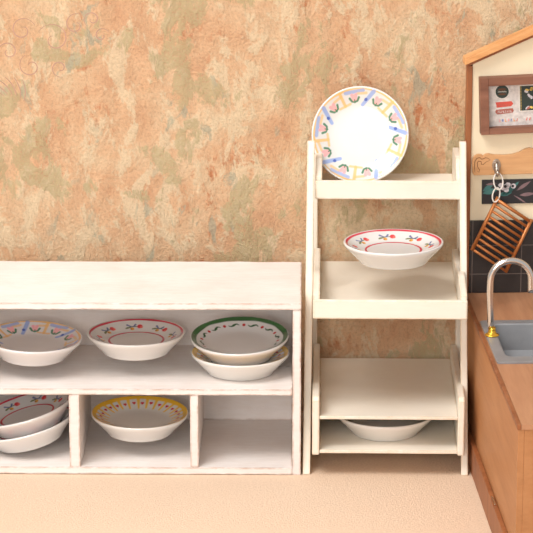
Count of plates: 10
